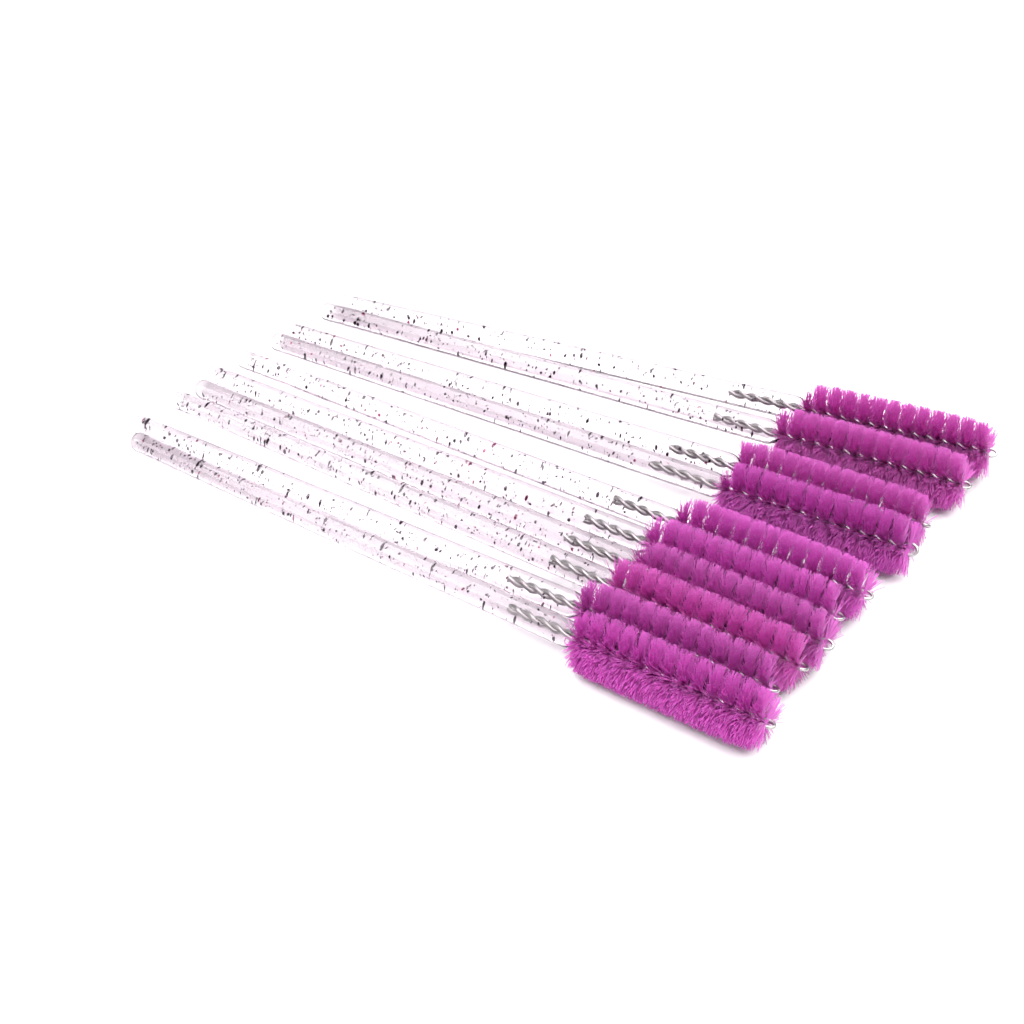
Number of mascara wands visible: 10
